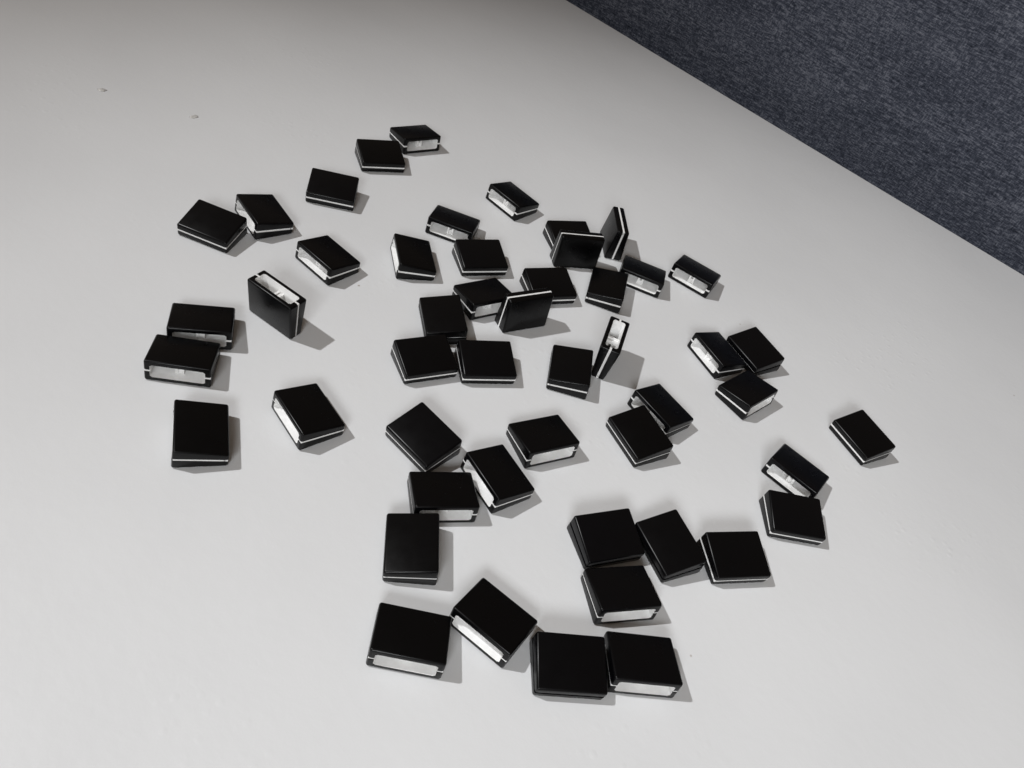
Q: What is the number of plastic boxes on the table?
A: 50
